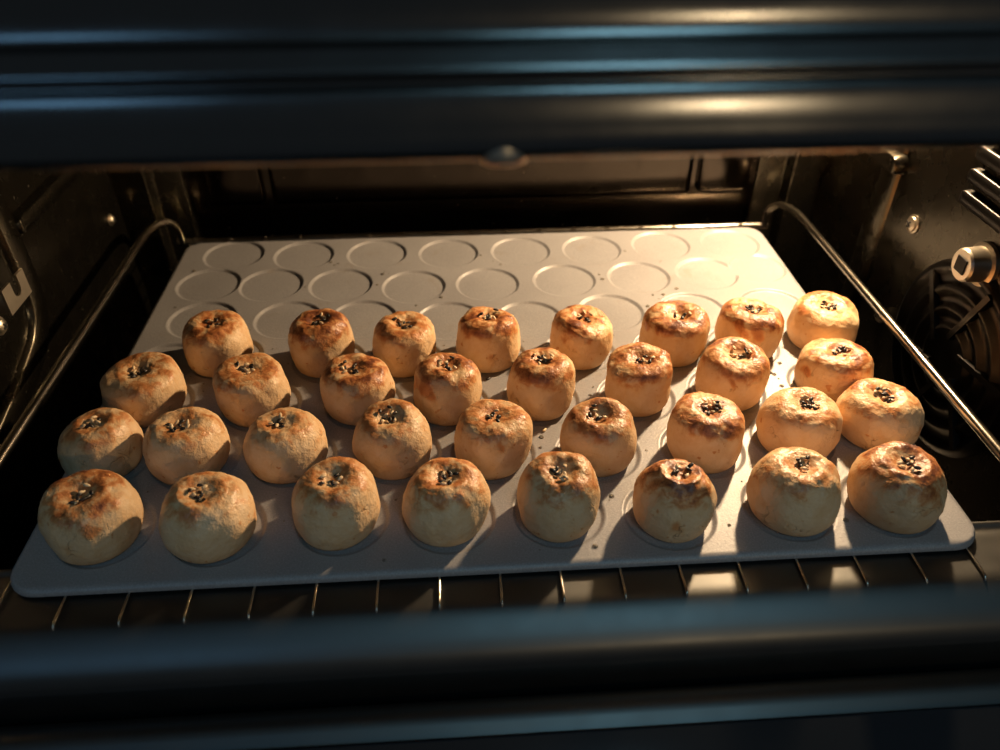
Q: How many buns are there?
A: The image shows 33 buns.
